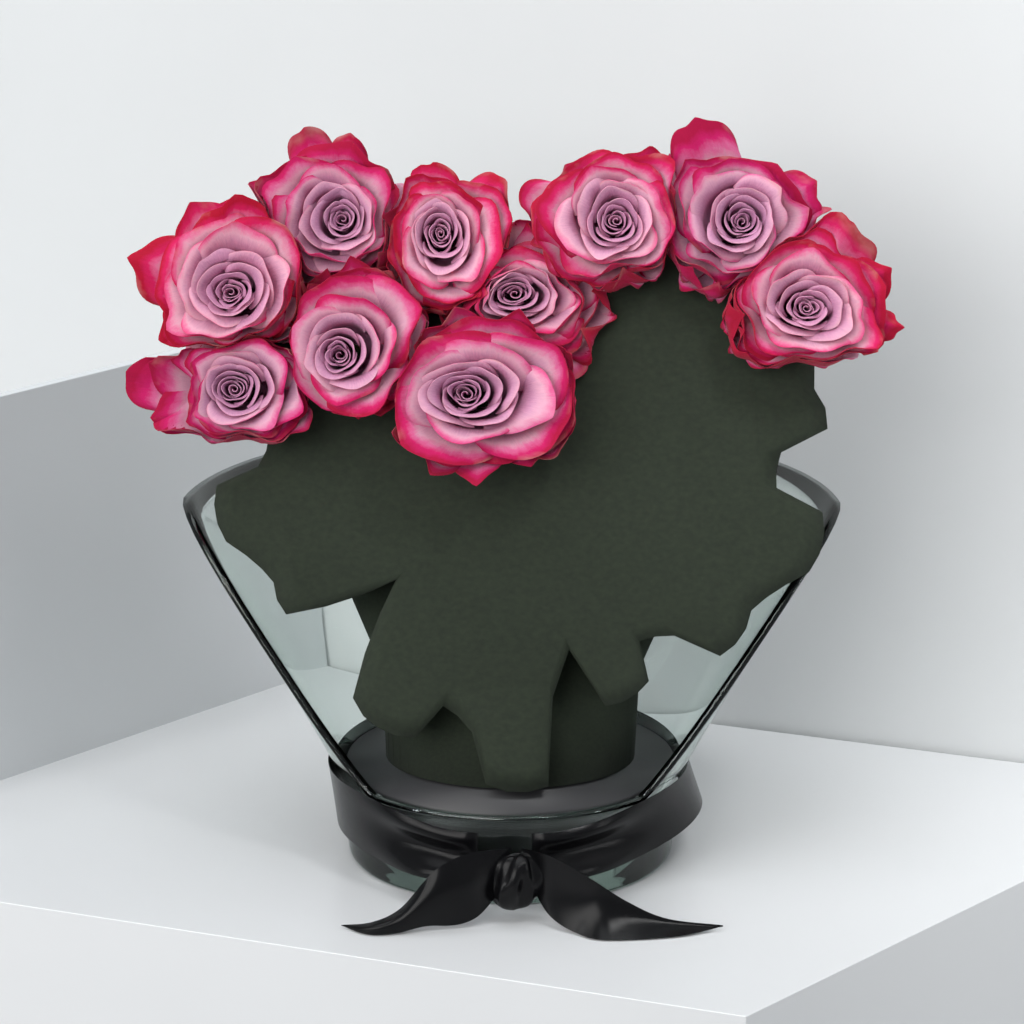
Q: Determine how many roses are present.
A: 10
